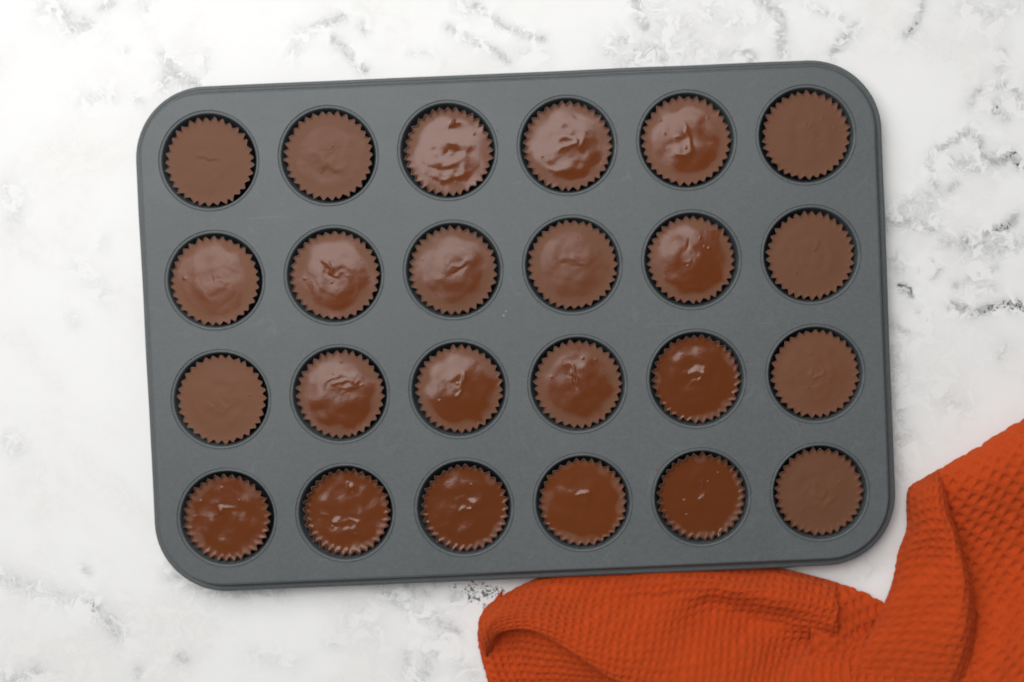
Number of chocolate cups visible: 24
